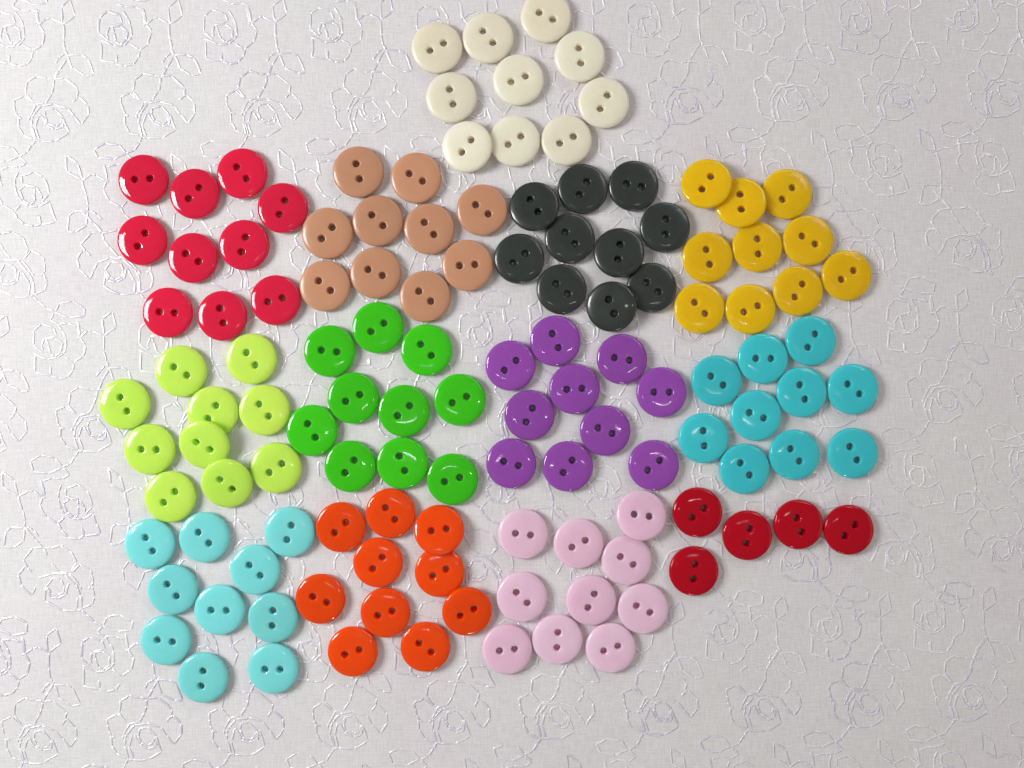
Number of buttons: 125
